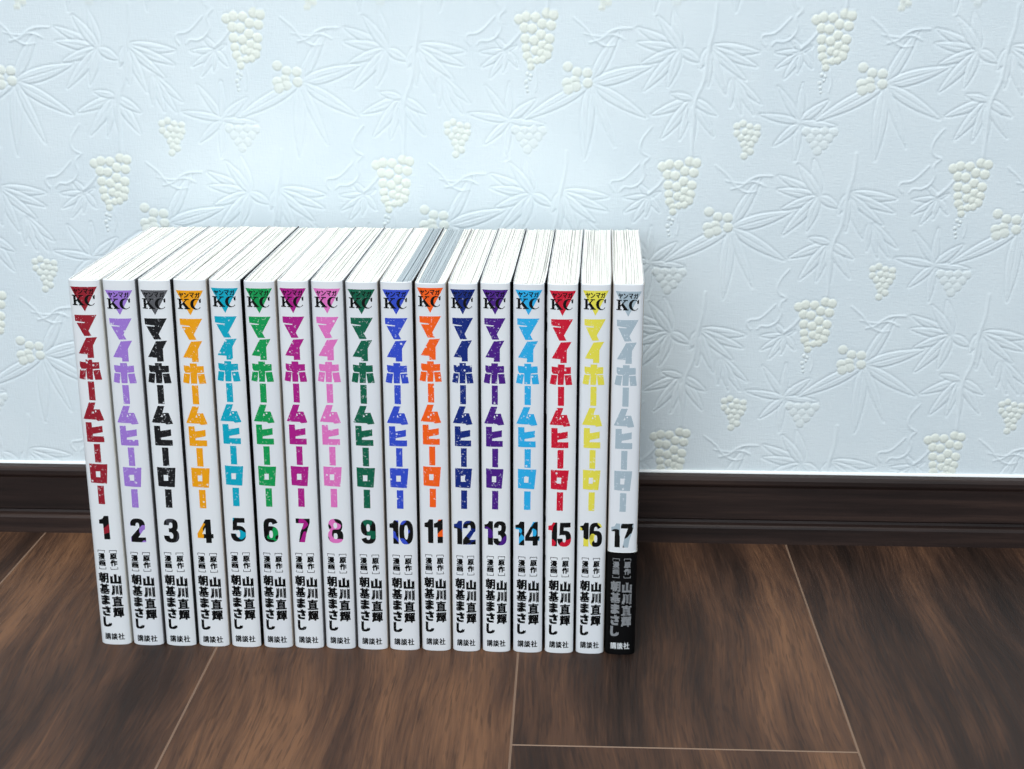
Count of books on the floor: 17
